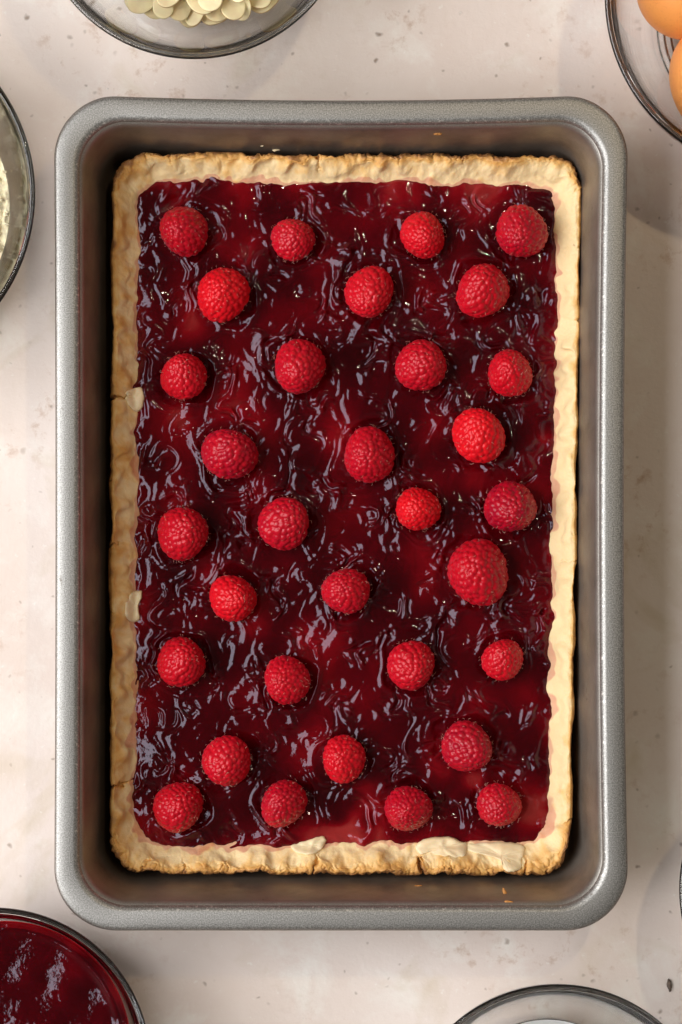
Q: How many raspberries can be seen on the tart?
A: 32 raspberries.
